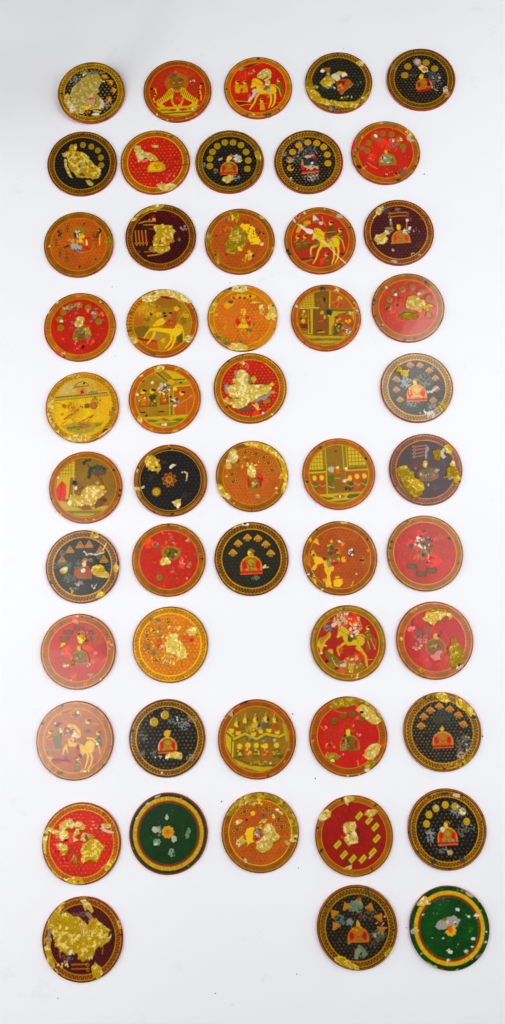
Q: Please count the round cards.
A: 51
